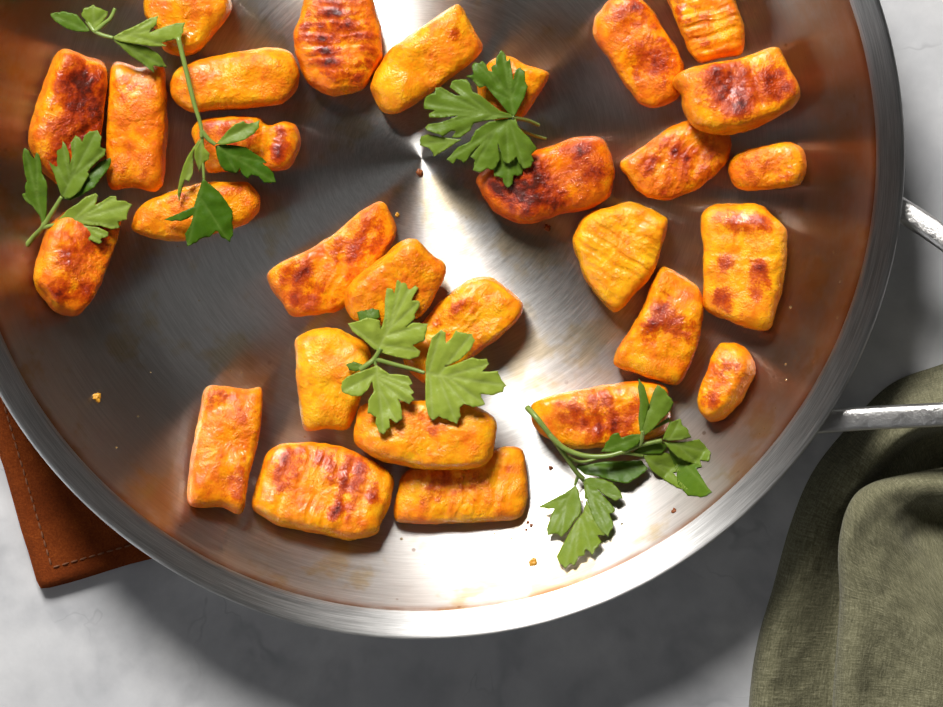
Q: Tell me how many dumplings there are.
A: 29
